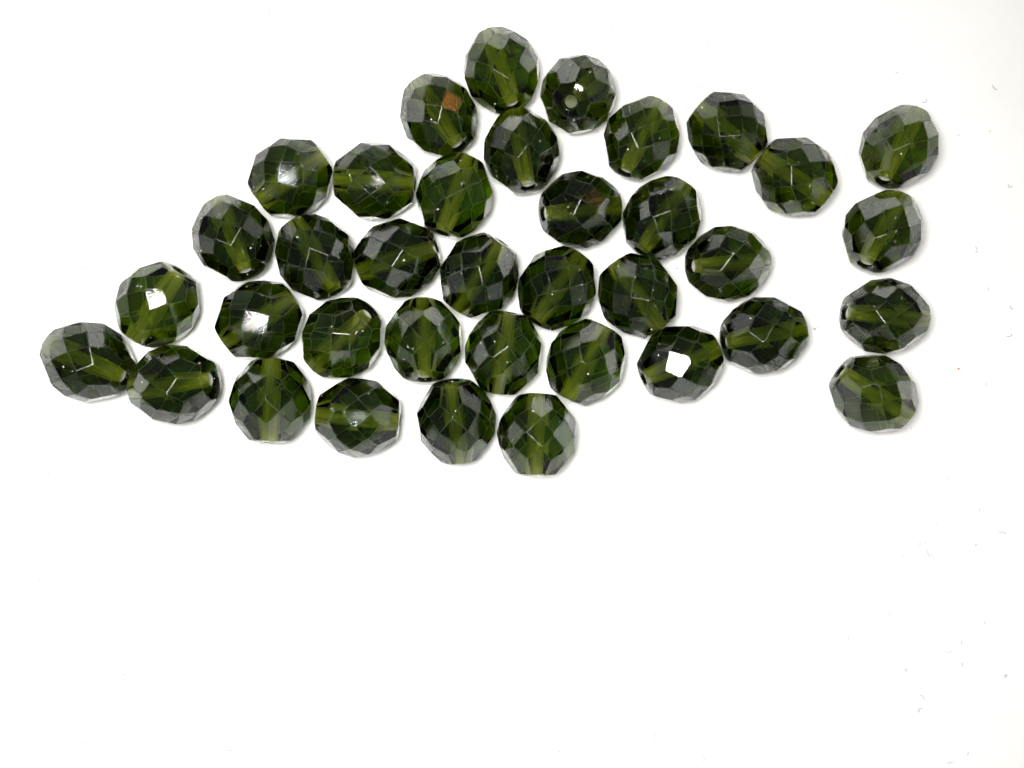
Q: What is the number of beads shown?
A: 37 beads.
